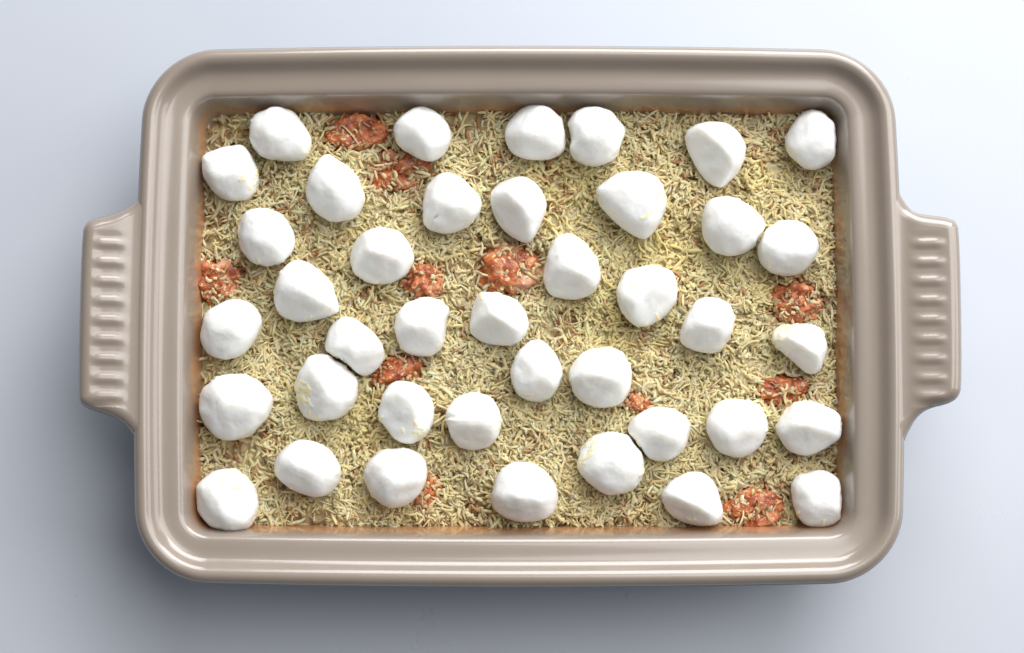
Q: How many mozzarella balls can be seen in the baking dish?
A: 40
